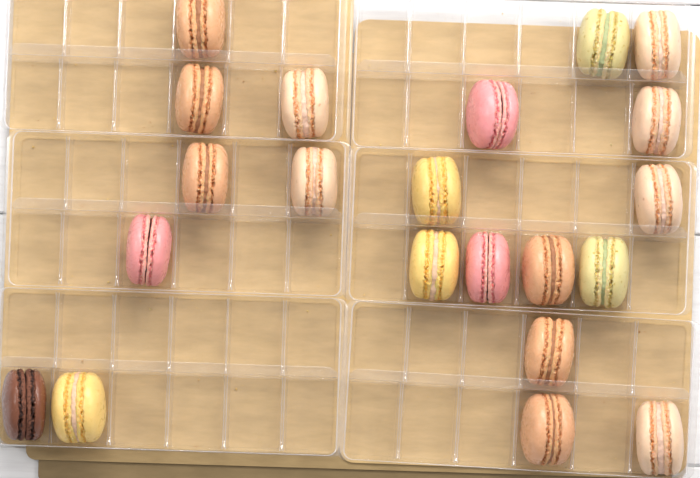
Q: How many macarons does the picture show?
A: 21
